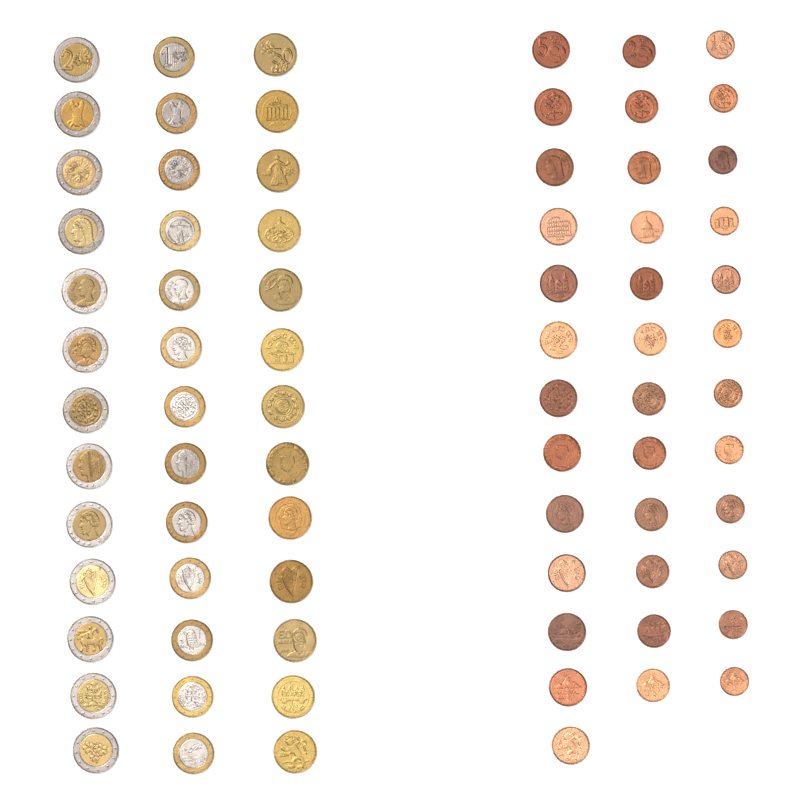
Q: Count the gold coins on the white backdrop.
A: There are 13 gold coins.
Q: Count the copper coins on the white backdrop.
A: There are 37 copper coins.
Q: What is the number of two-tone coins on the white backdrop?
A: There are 26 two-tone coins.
